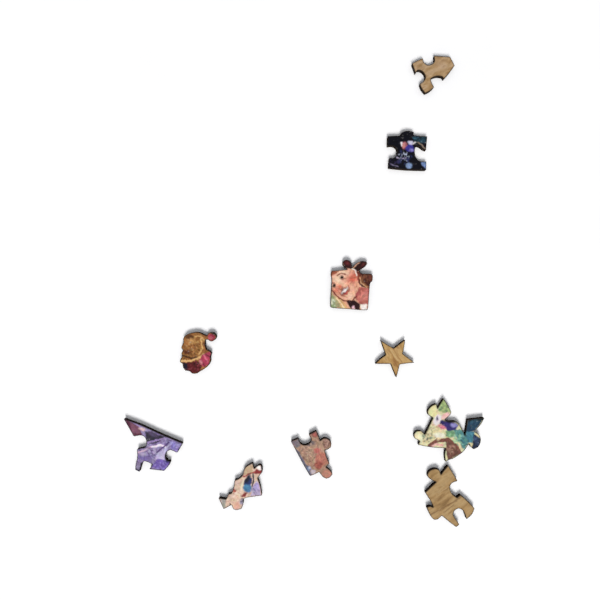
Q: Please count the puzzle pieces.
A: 10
